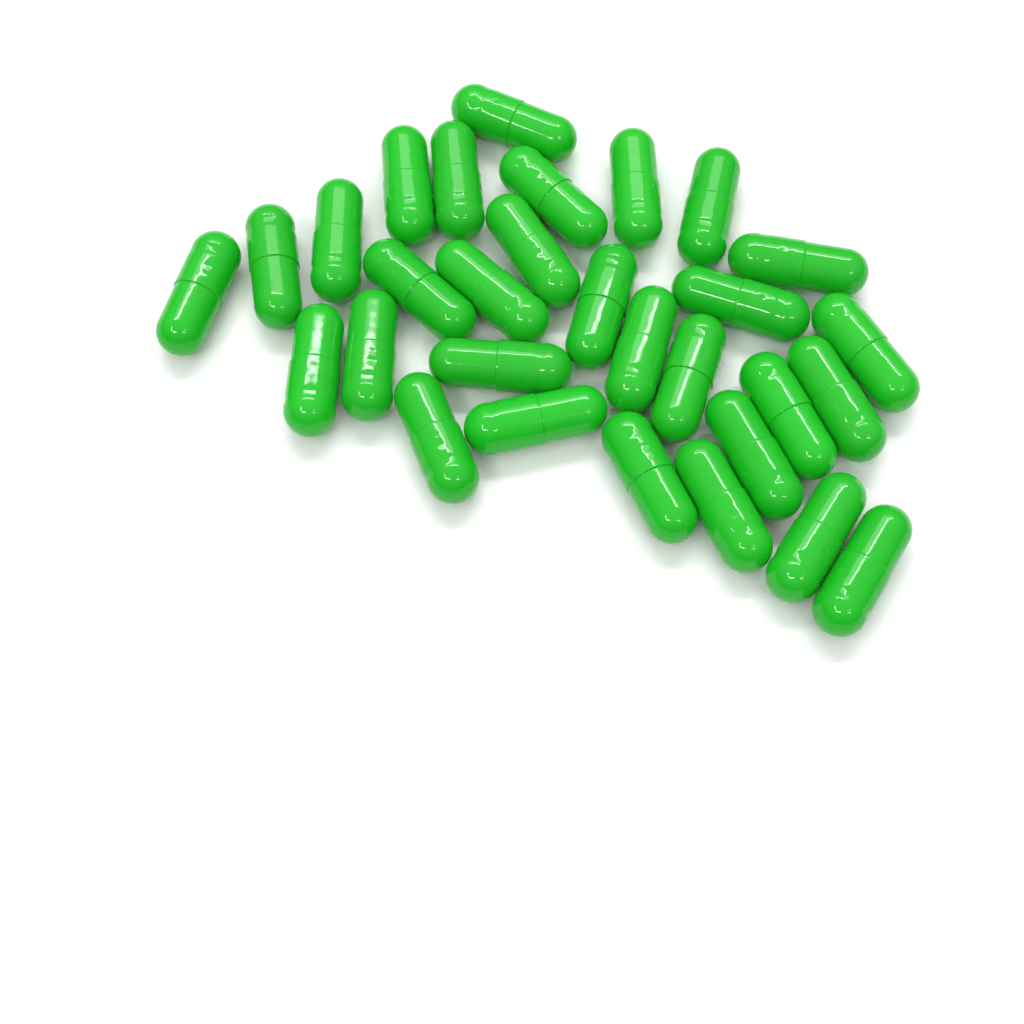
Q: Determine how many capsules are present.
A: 30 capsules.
